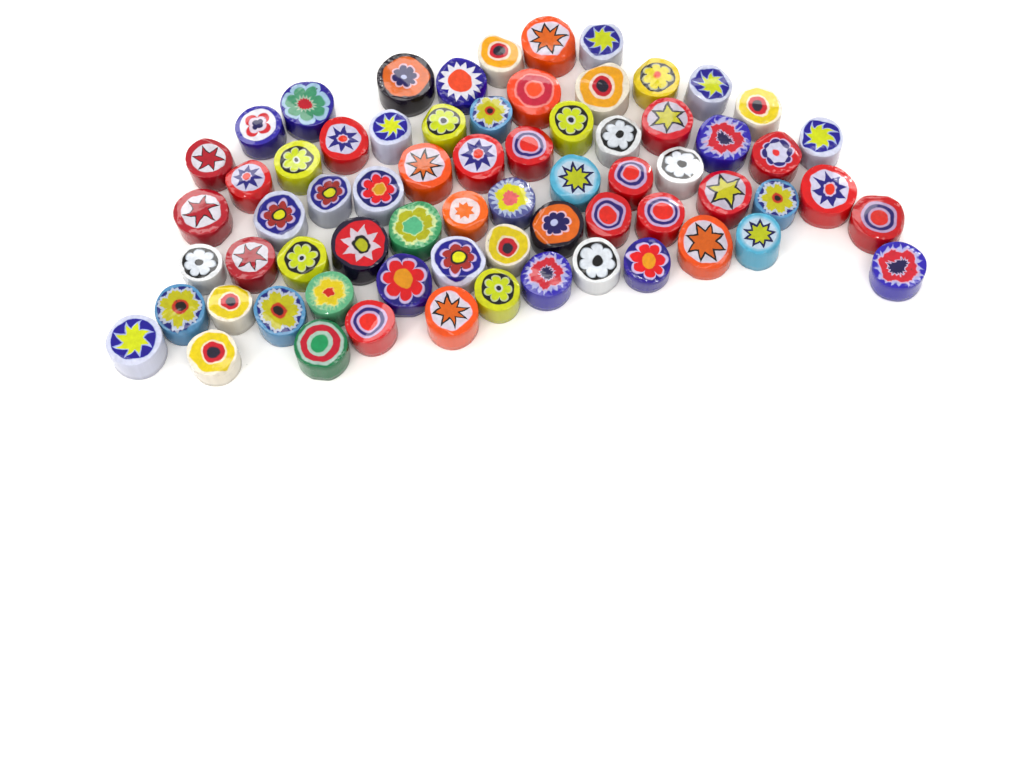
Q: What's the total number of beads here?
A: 68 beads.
